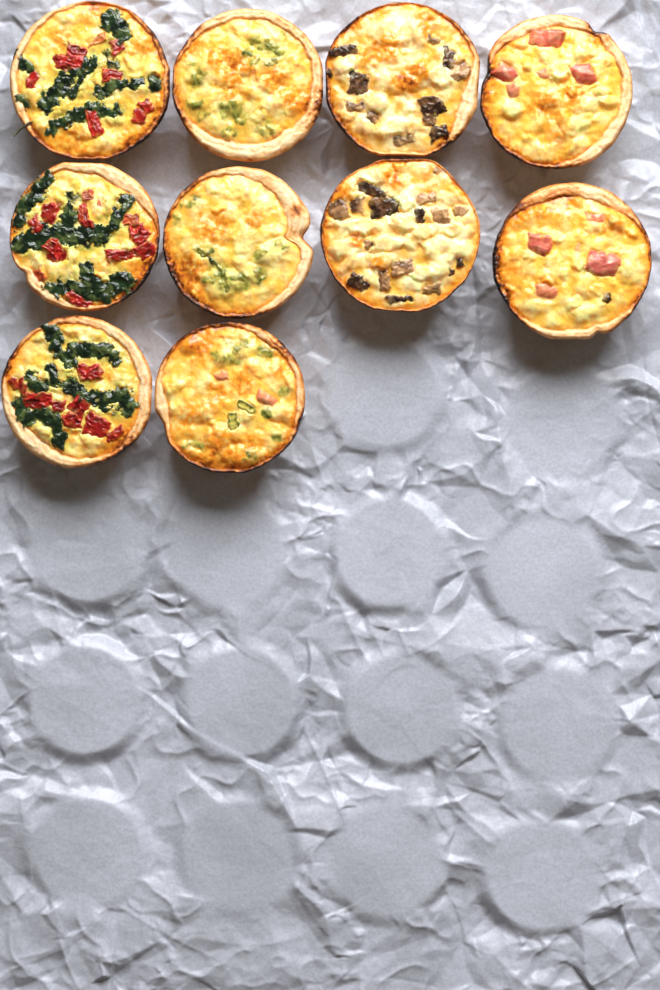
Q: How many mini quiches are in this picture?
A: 10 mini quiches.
